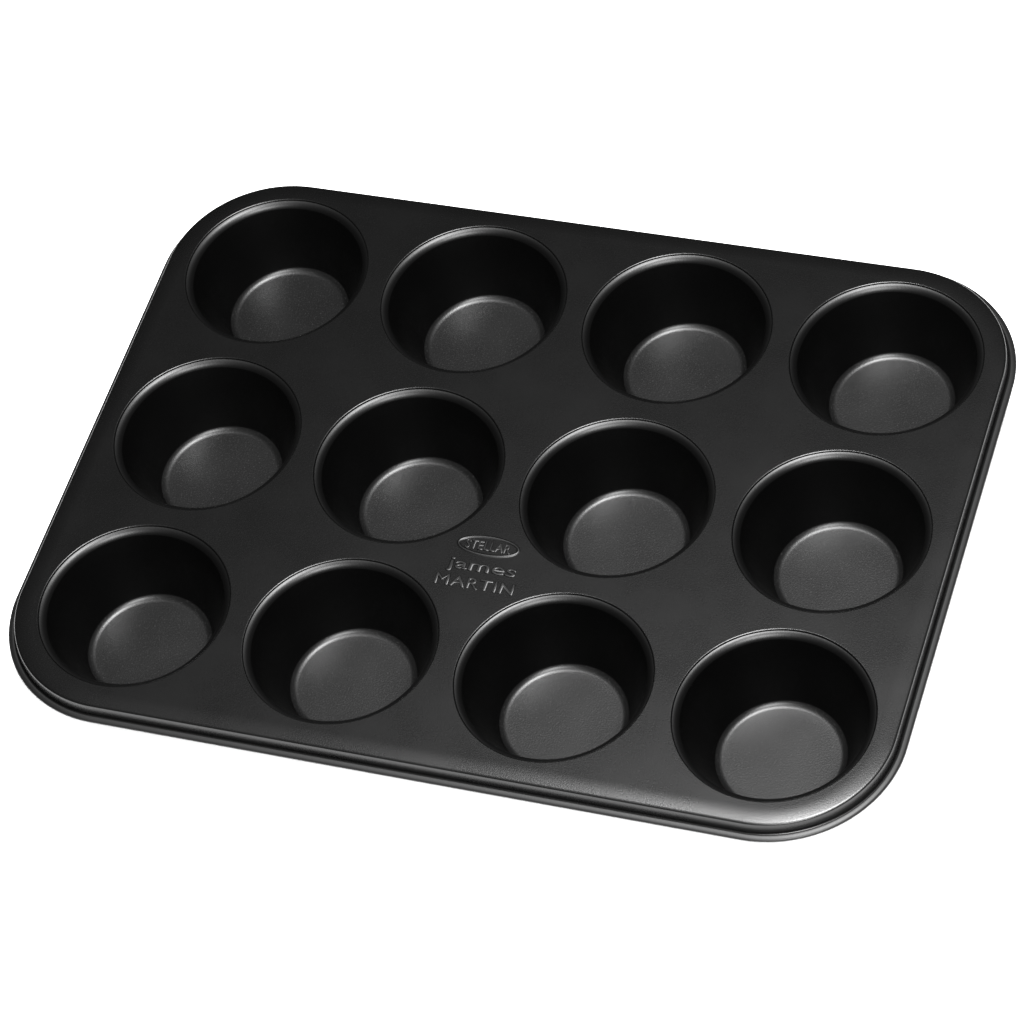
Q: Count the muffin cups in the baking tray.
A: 12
